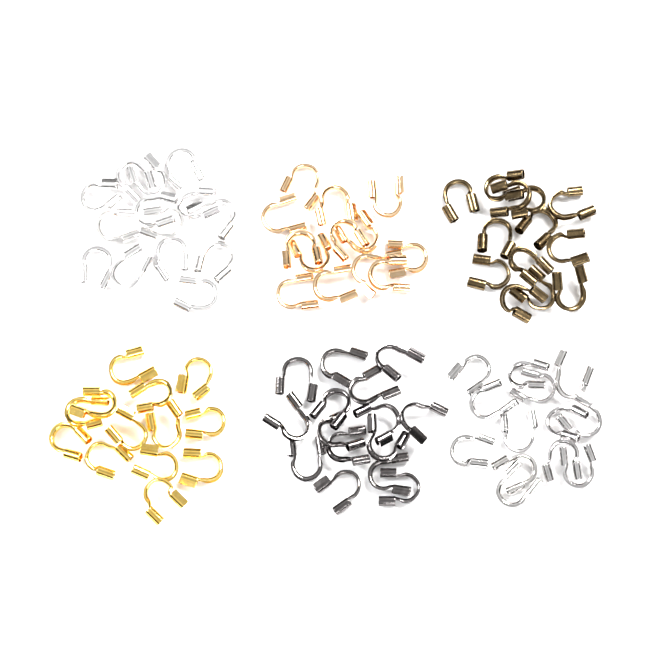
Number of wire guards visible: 81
